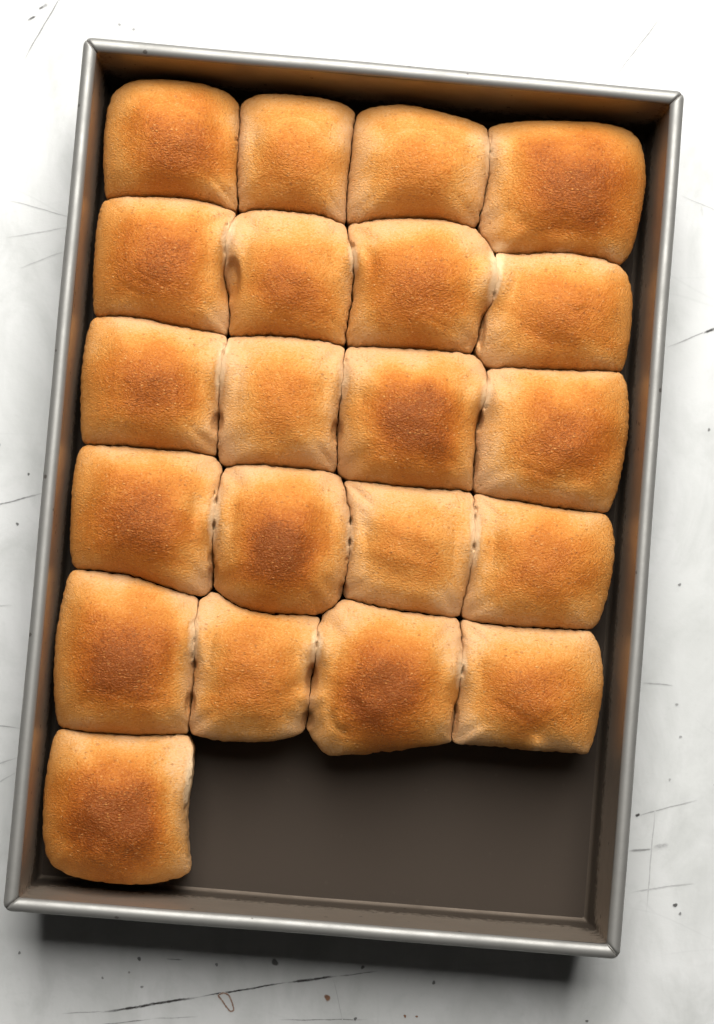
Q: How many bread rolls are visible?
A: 21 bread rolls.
